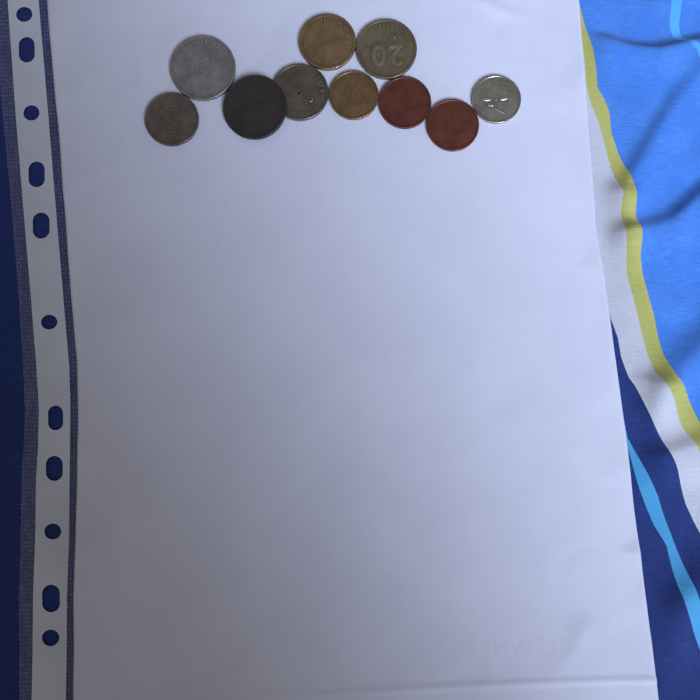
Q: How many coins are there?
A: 10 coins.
